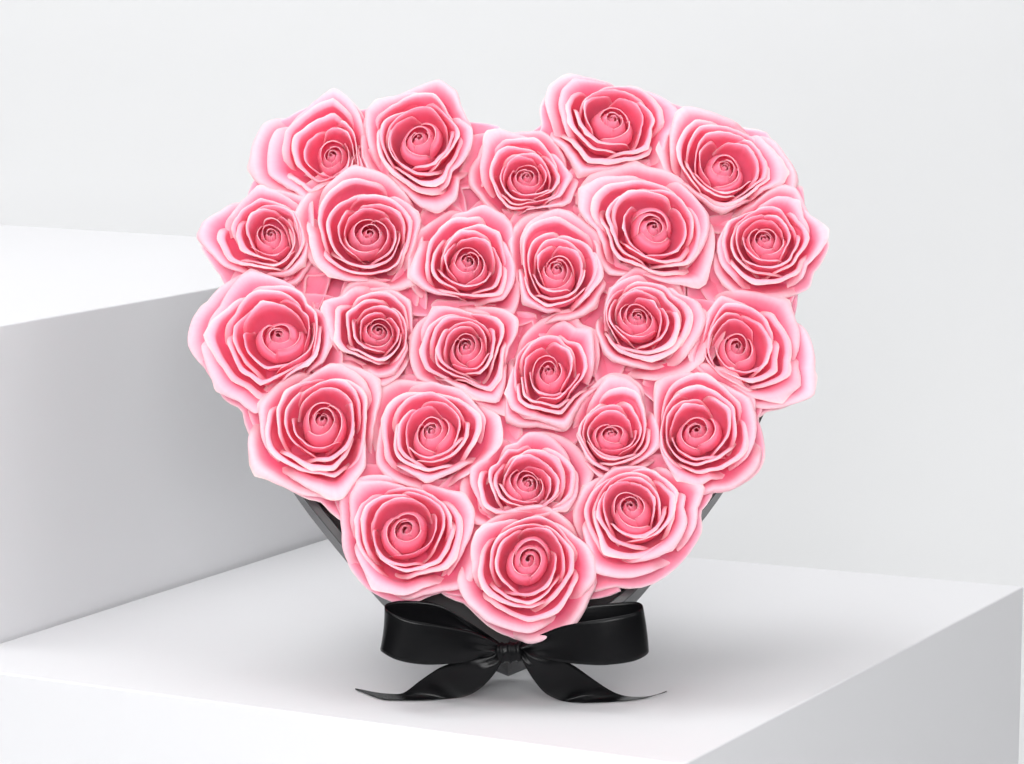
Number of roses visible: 25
